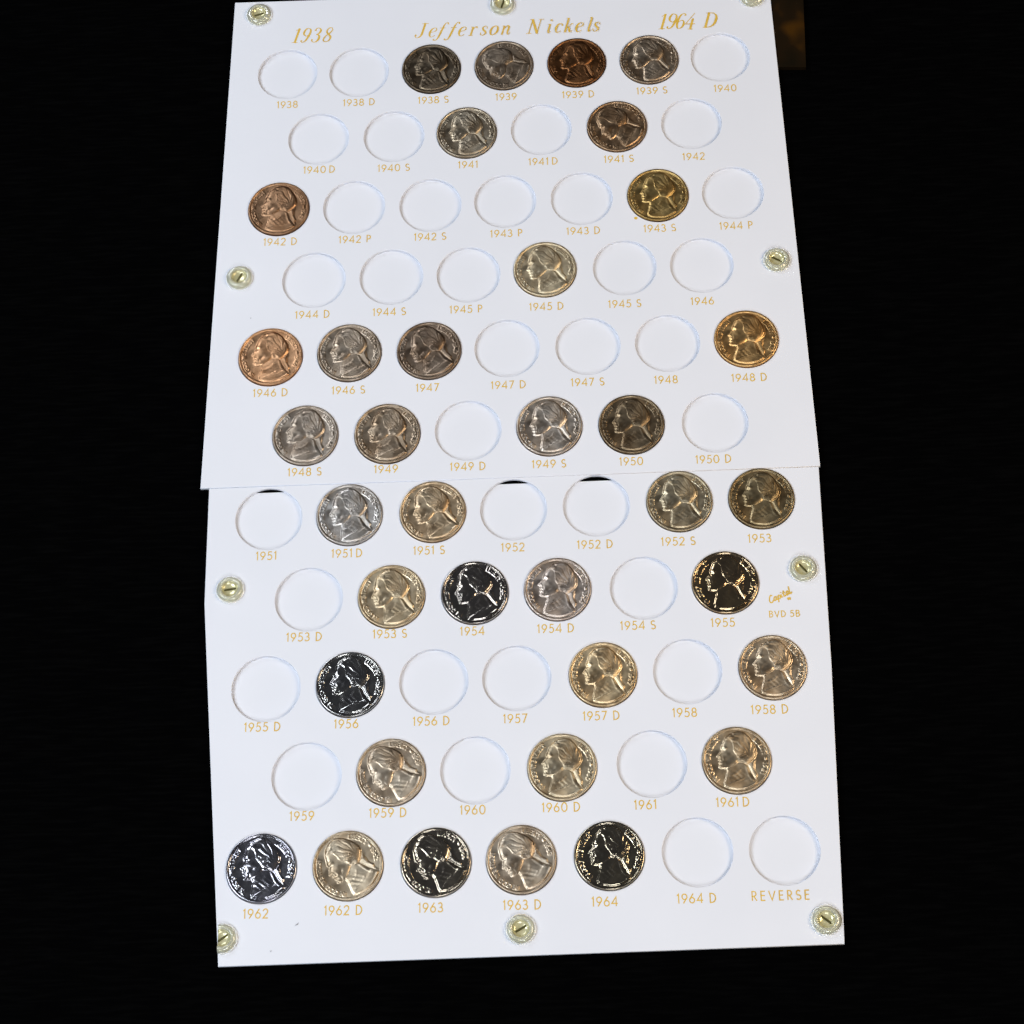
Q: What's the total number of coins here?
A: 36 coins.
